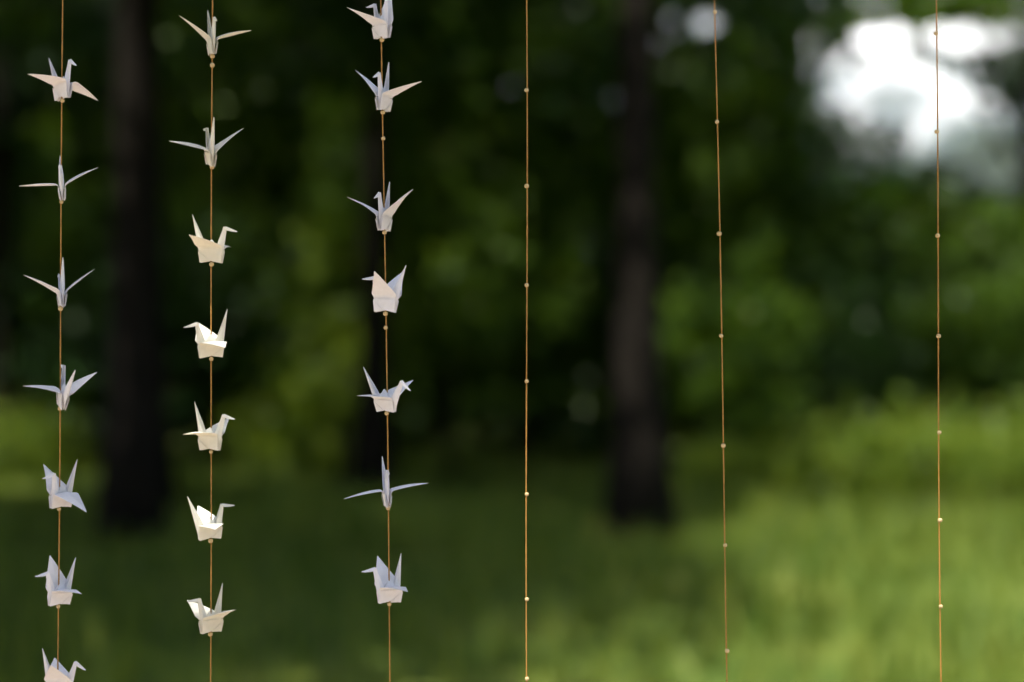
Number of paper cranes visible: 21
